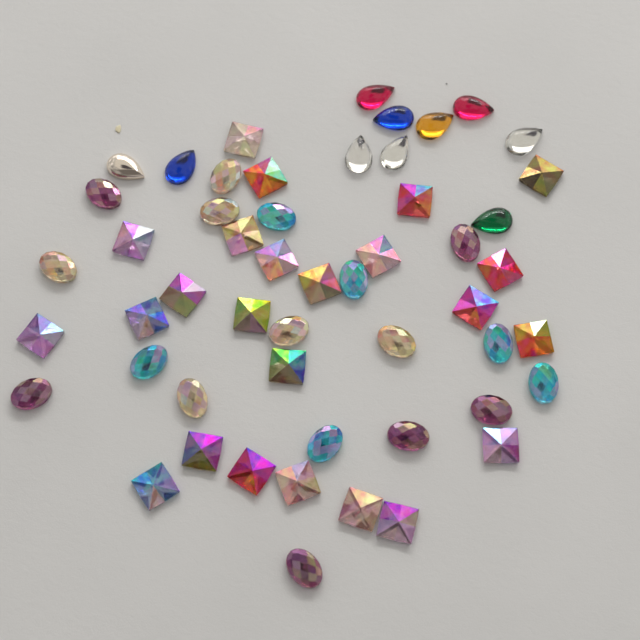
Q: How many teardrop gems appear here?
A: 10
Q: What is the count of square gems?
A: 24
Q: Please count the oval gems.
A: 18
